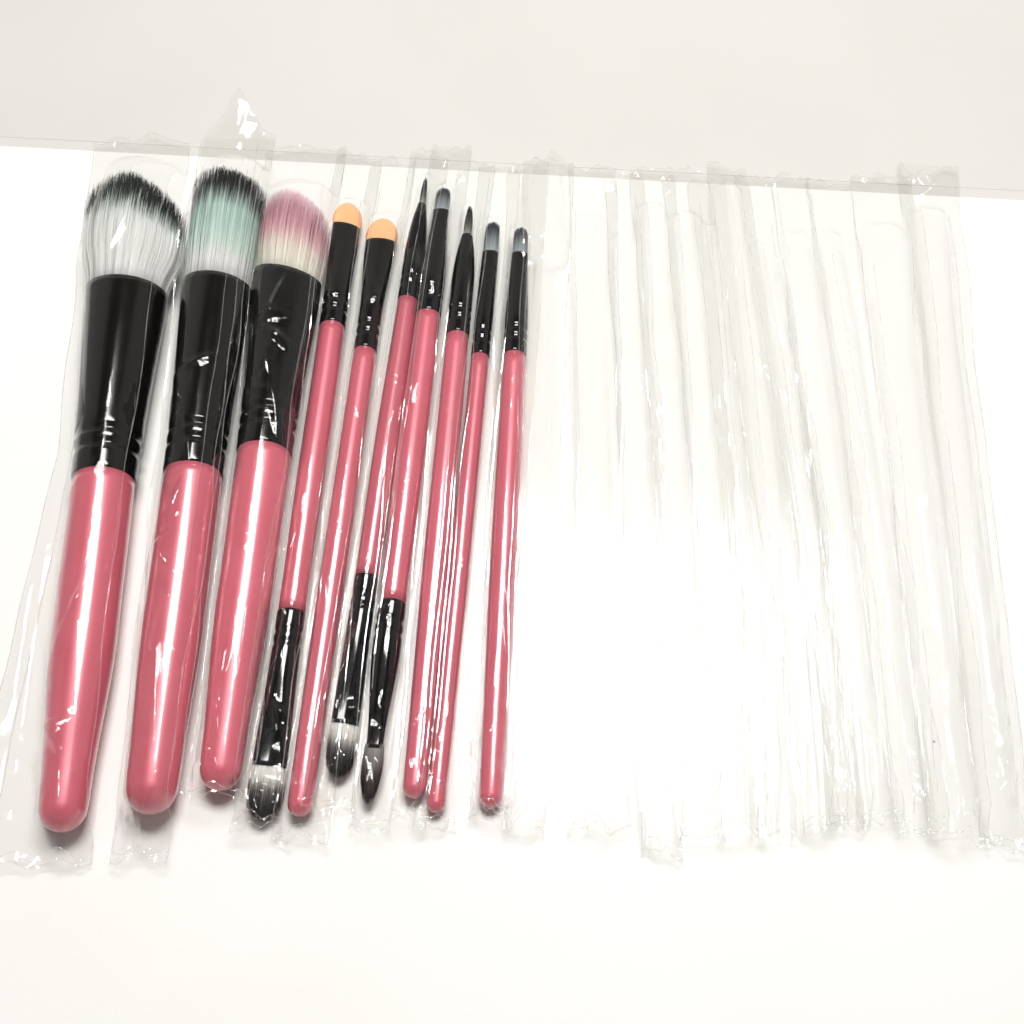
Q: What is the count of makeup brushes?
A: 10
